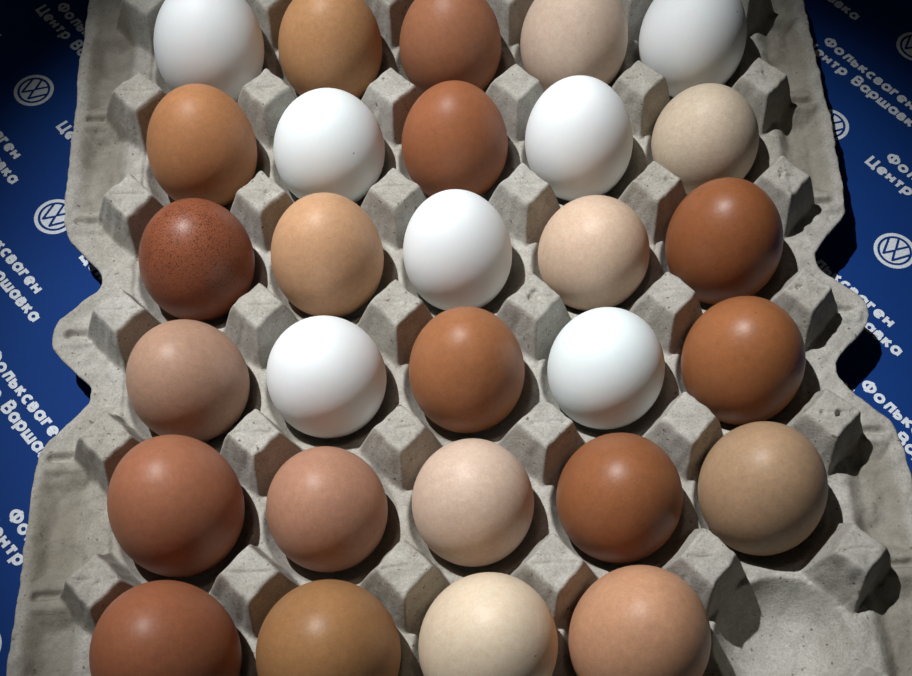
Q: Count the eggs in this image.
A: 29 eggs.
